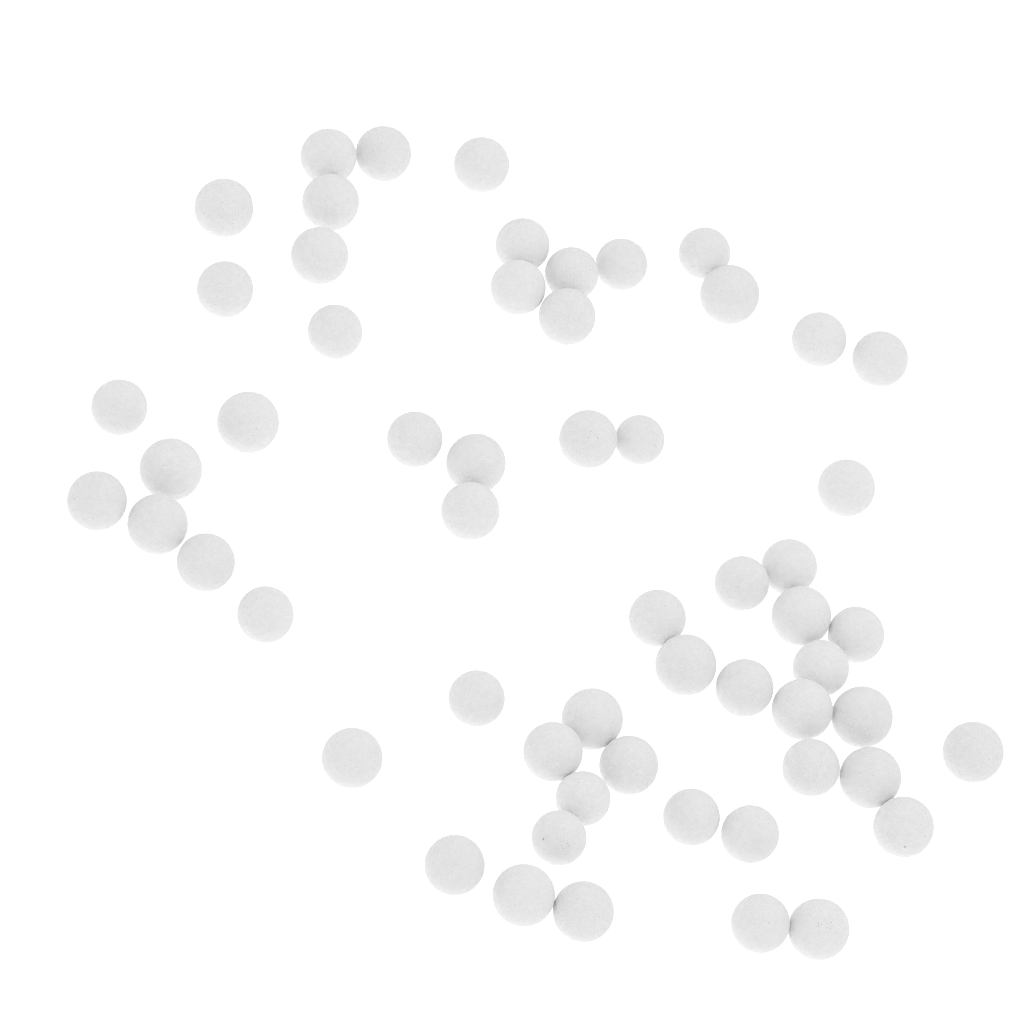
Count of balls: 58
